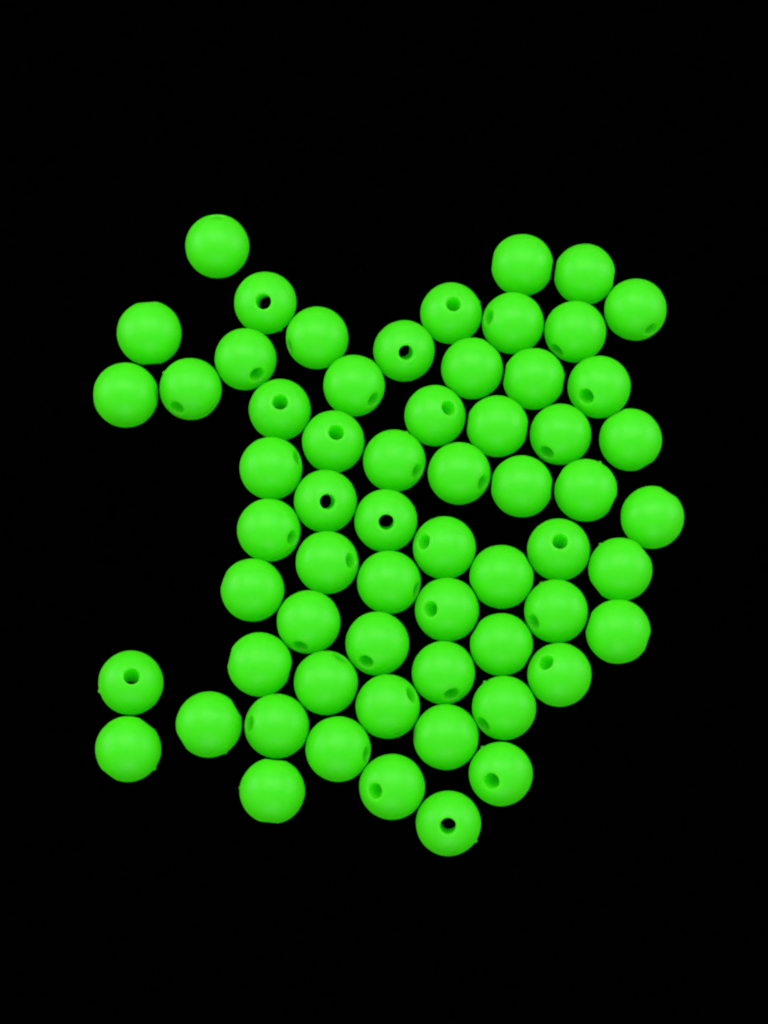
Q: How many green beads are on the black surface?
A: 62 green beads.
